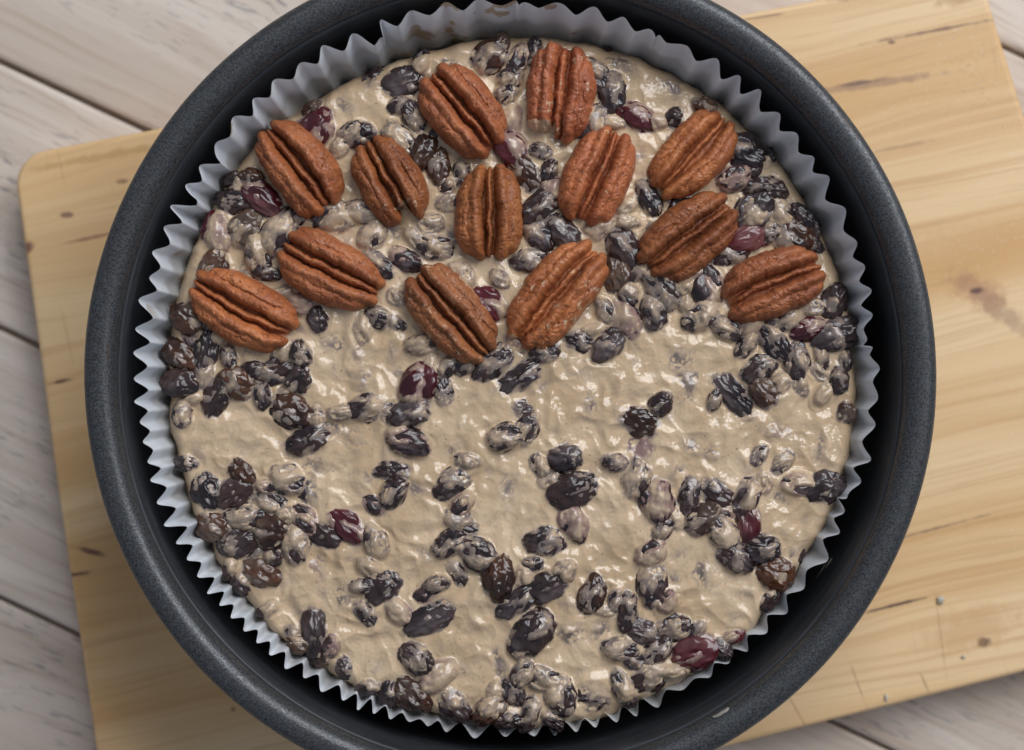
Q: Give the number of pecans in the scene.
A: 13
